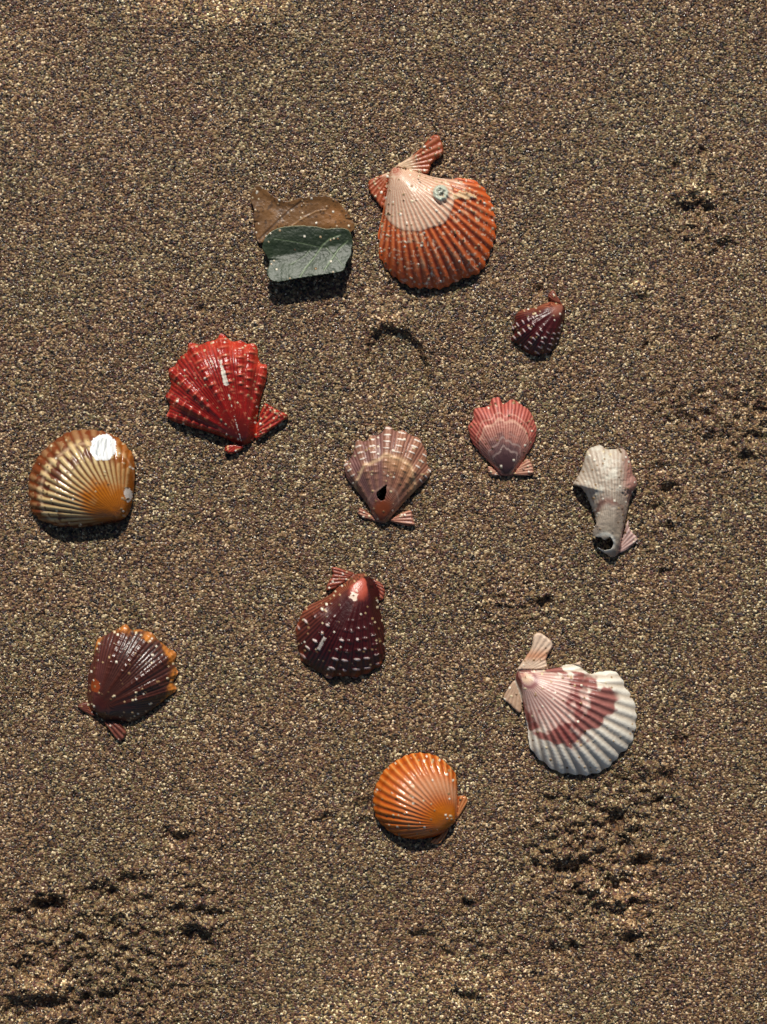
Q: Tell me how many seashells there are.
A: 11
